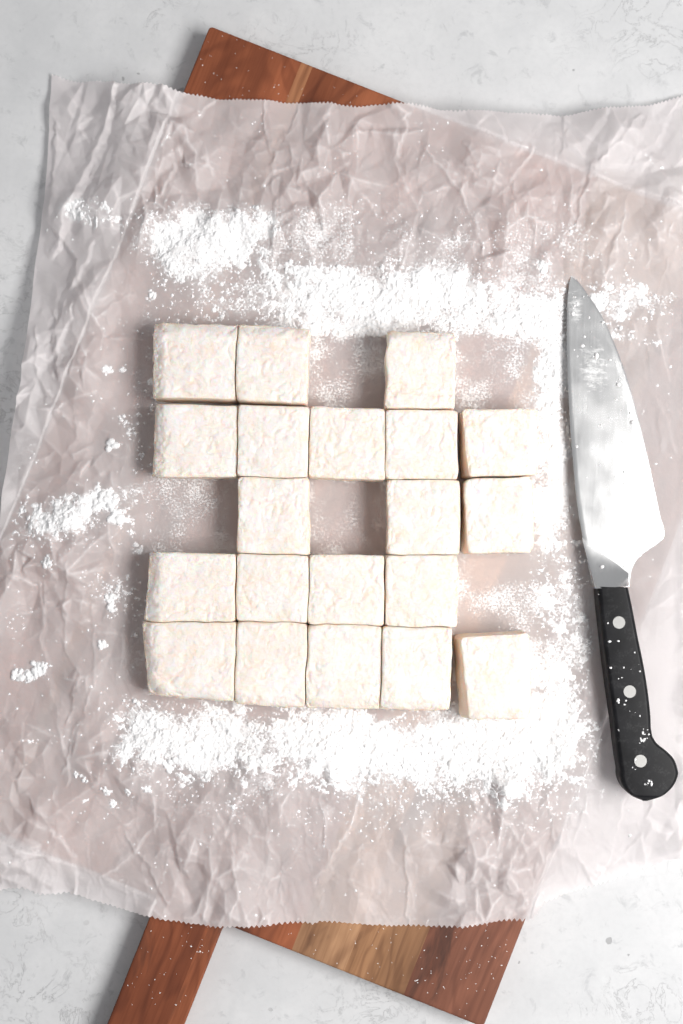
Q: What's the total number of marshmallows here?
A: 20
